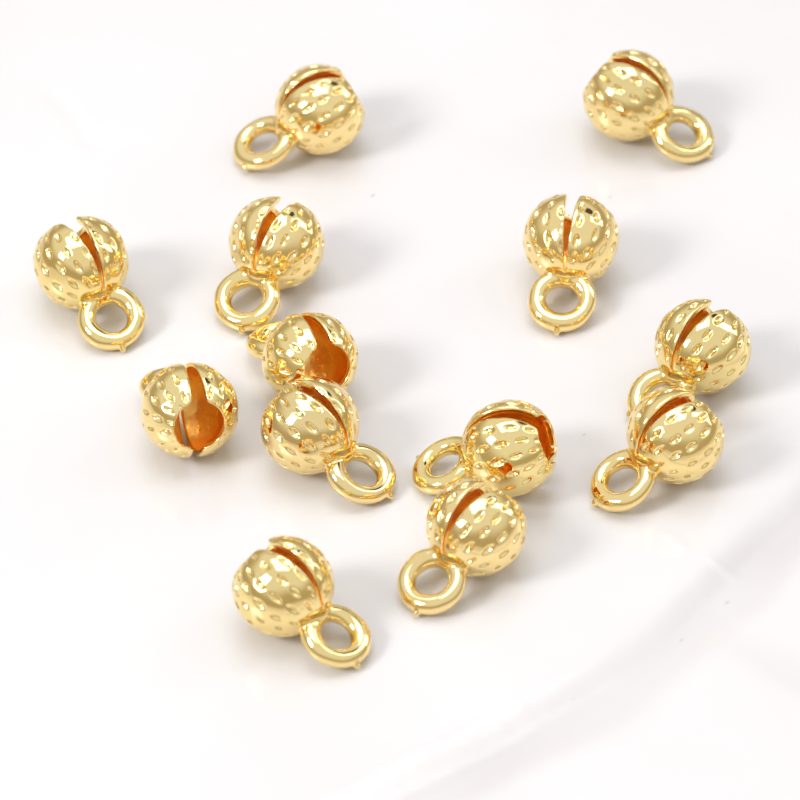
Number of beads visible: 13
